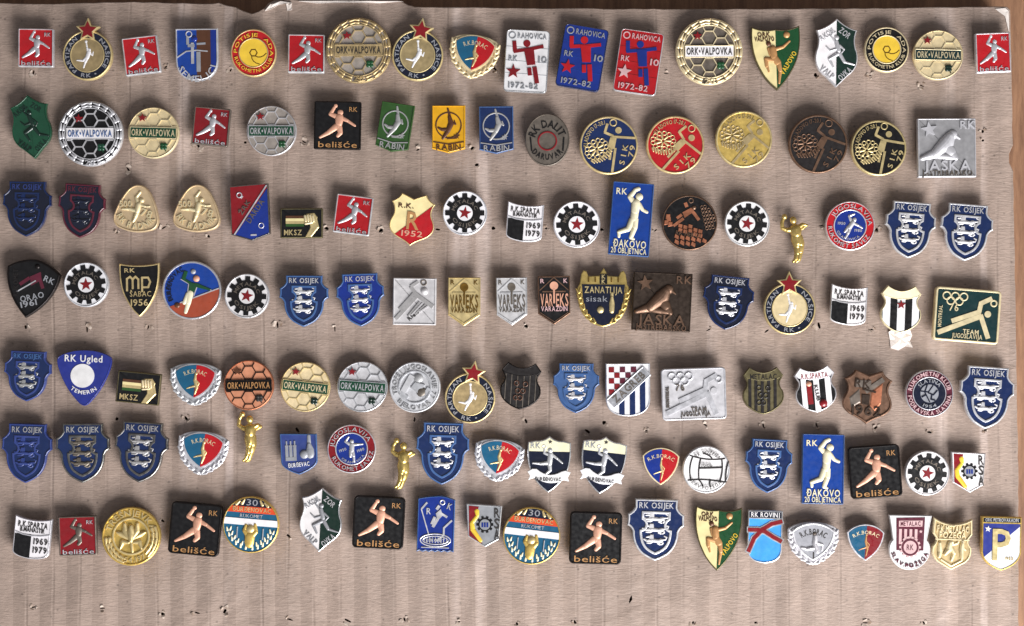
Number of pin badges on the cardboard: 126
